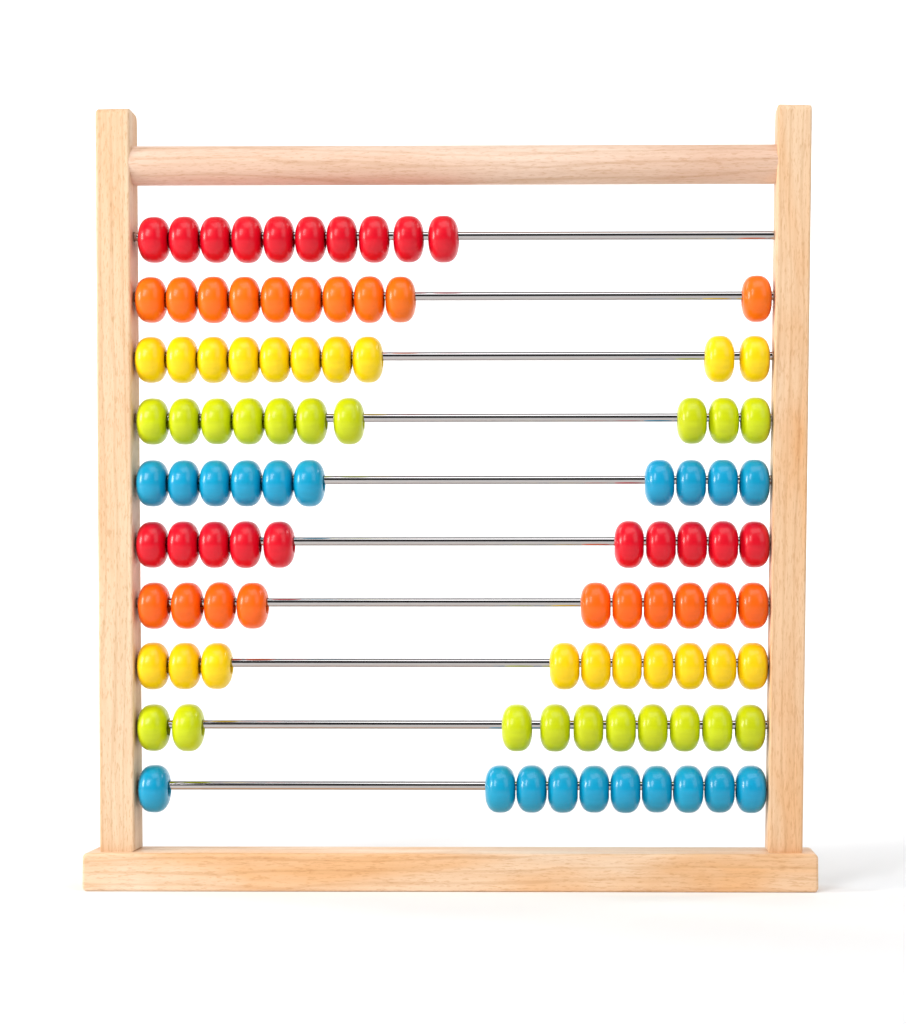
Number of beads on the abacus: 100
